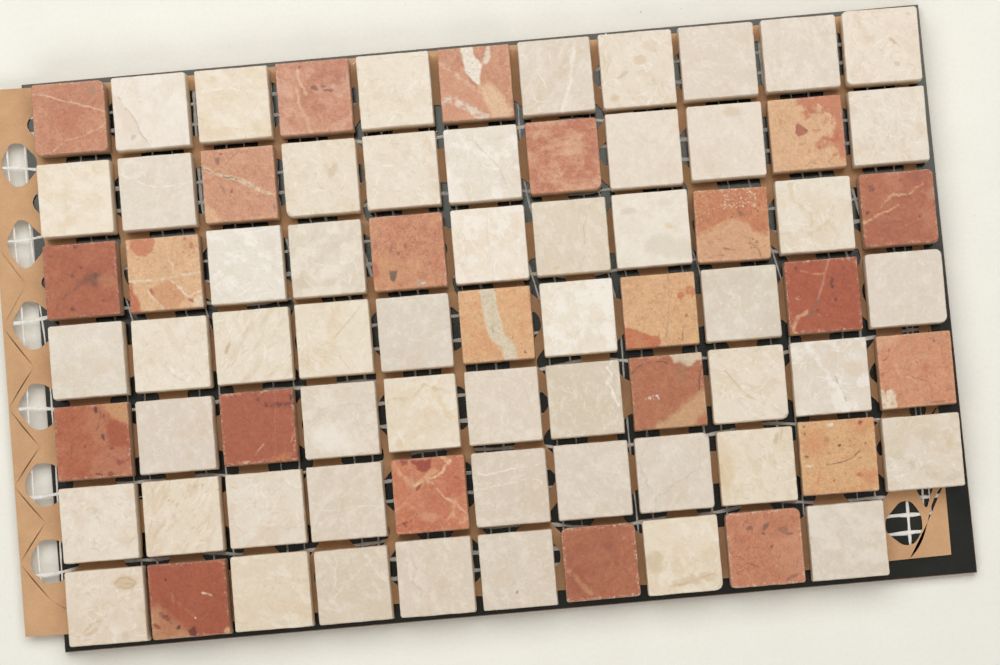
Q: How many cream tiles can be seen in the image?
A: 53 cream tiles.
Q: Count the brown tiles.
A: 23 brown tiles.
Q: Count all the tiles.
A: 76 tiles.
